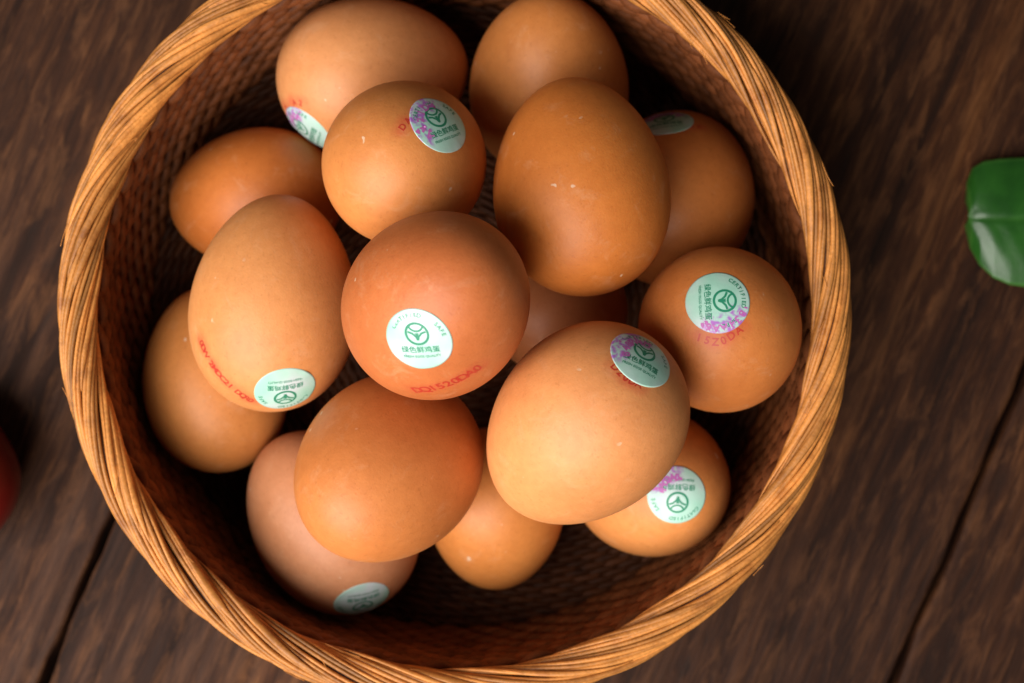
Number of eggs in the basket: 16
